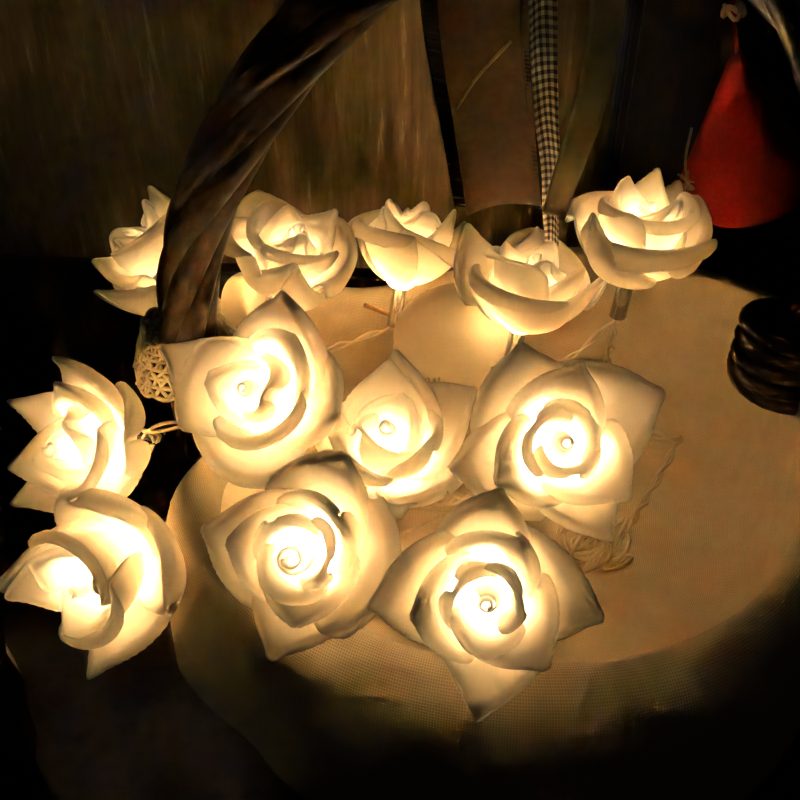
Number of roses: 12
